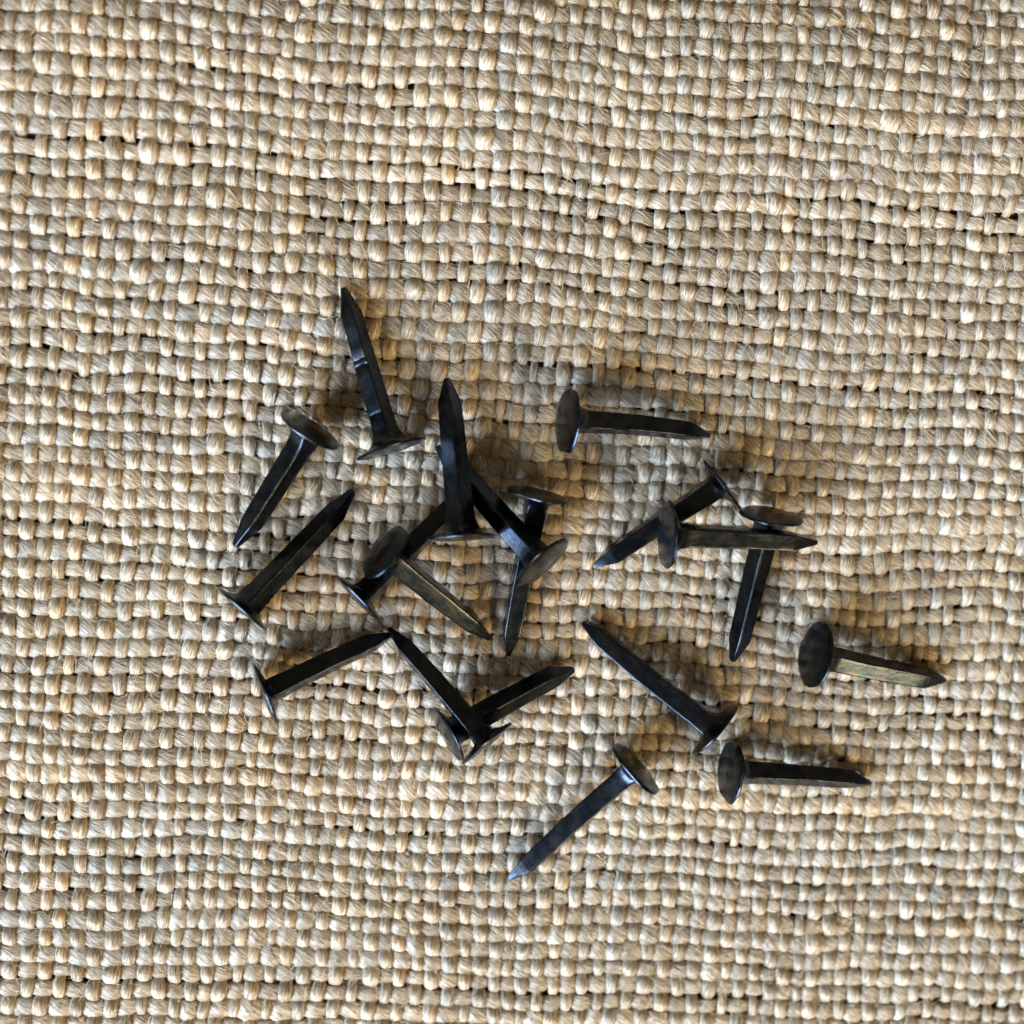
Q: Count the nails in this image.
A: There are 19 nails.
